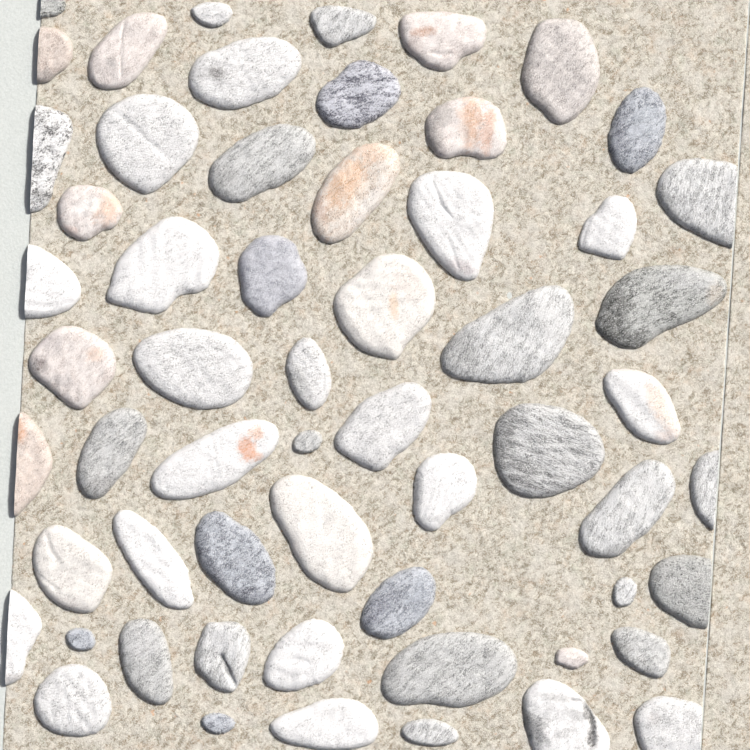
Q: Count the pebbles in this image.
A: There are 59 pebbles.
